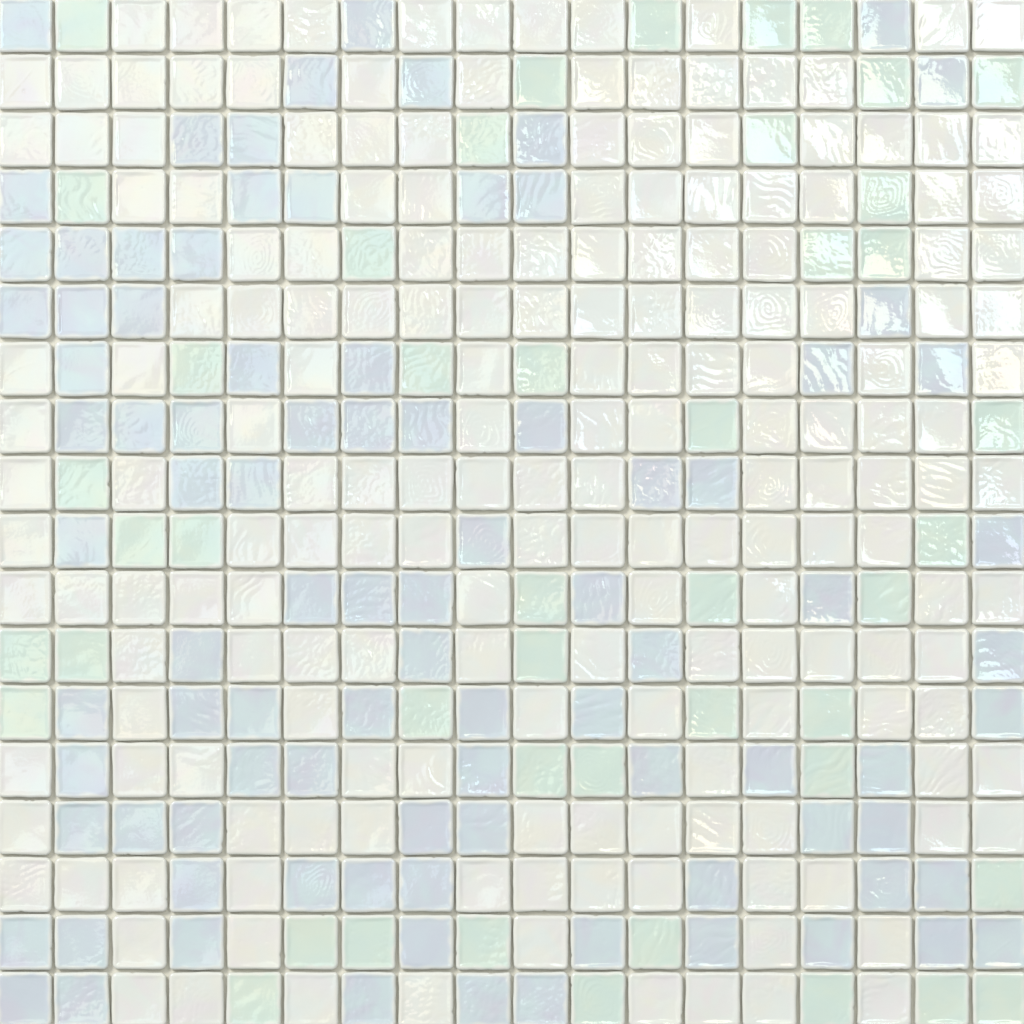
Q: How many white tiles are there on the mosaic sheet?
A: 186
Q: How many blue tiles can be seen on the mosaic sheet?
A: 92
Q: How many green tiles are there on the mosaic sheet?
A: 46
